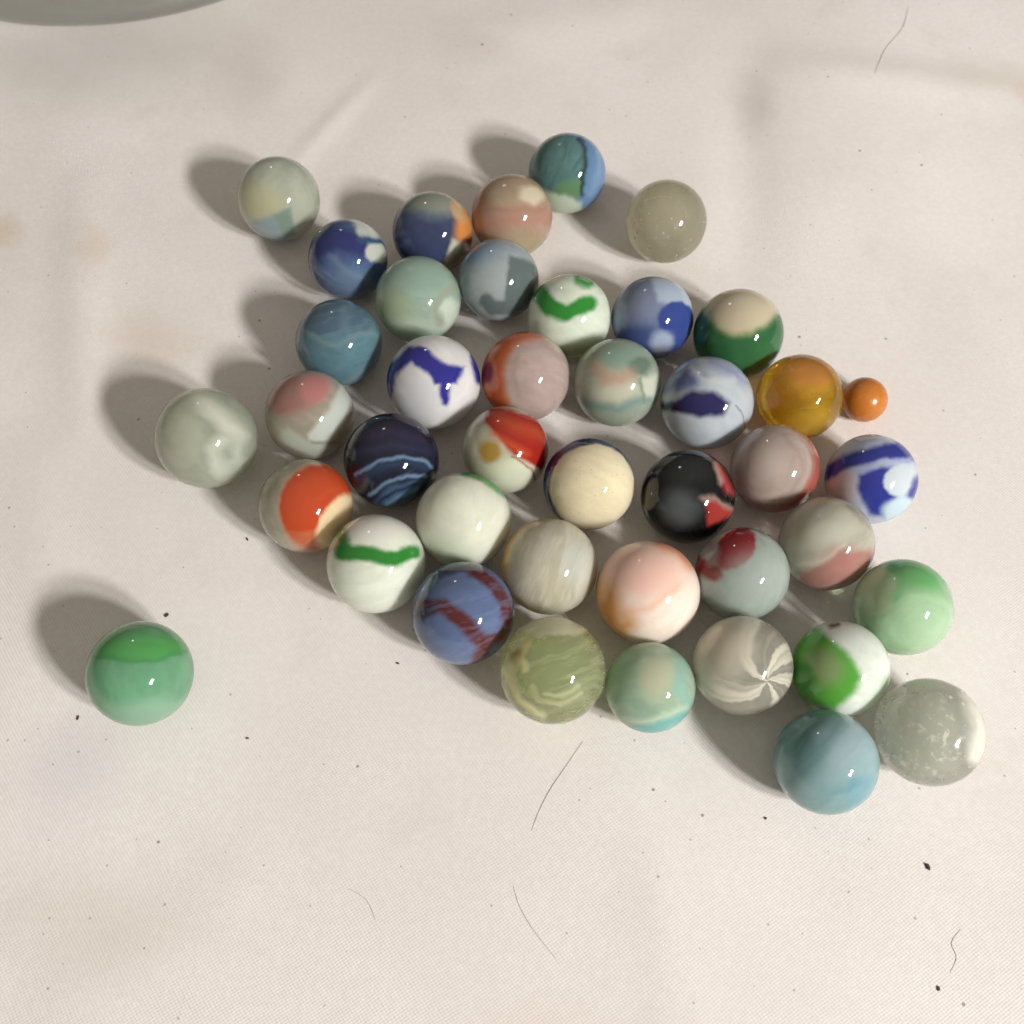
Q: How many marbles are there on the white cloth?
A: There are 42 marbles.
